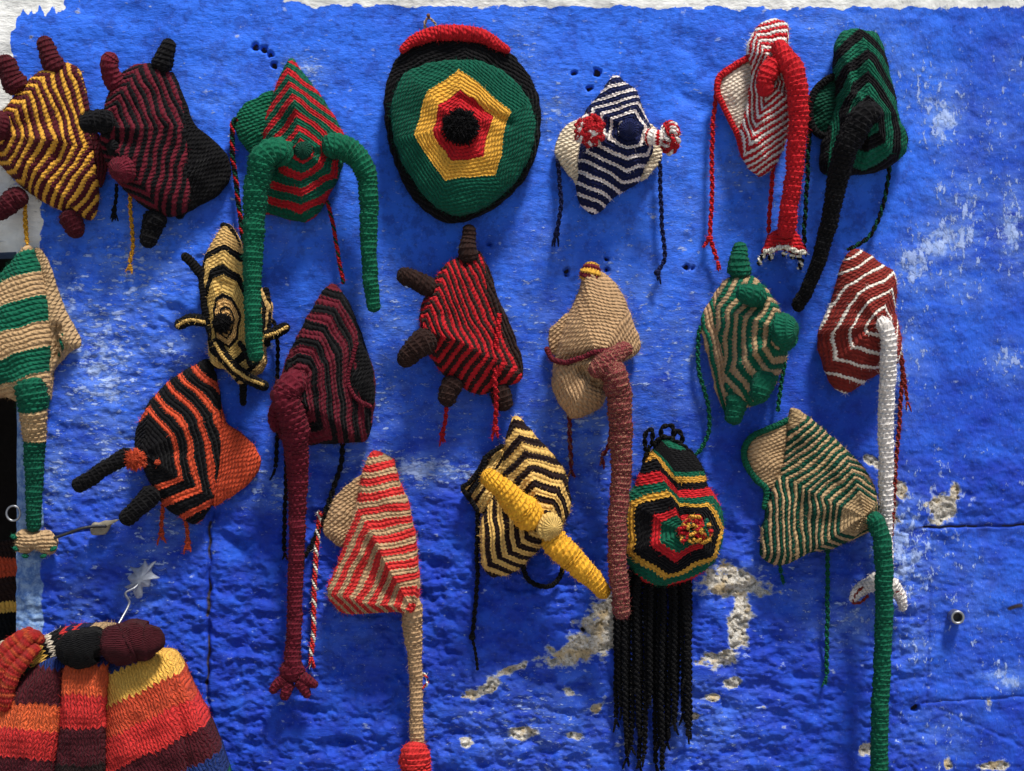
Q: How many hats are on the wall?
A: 19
